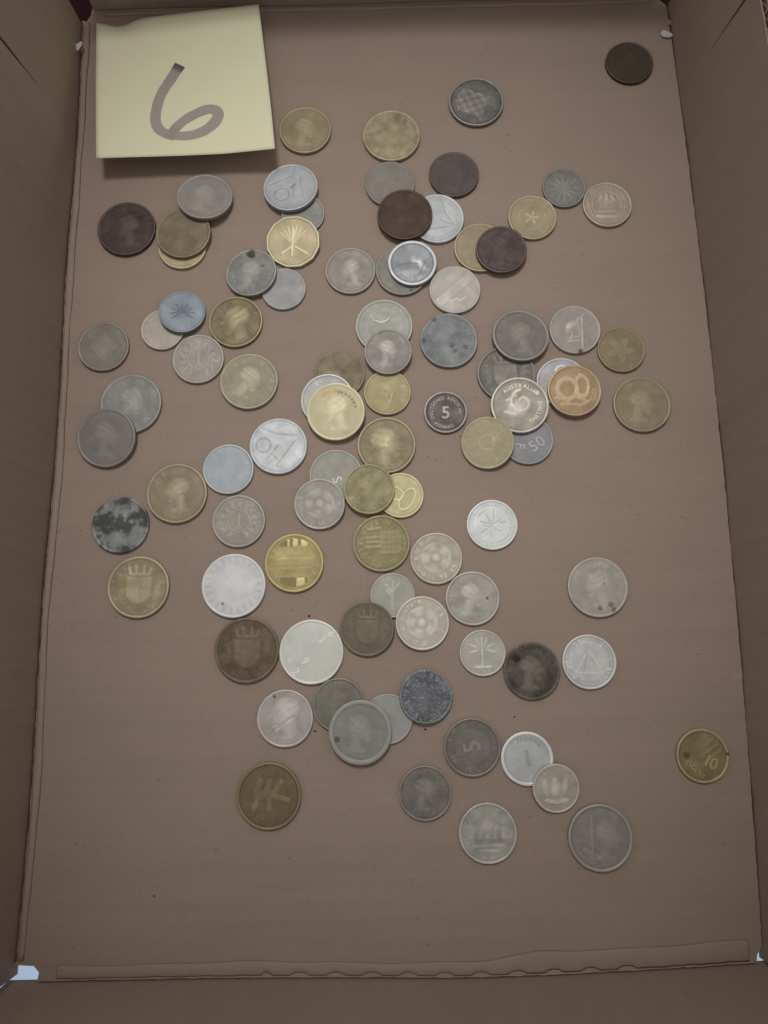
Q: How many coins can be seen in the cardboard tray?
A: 91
